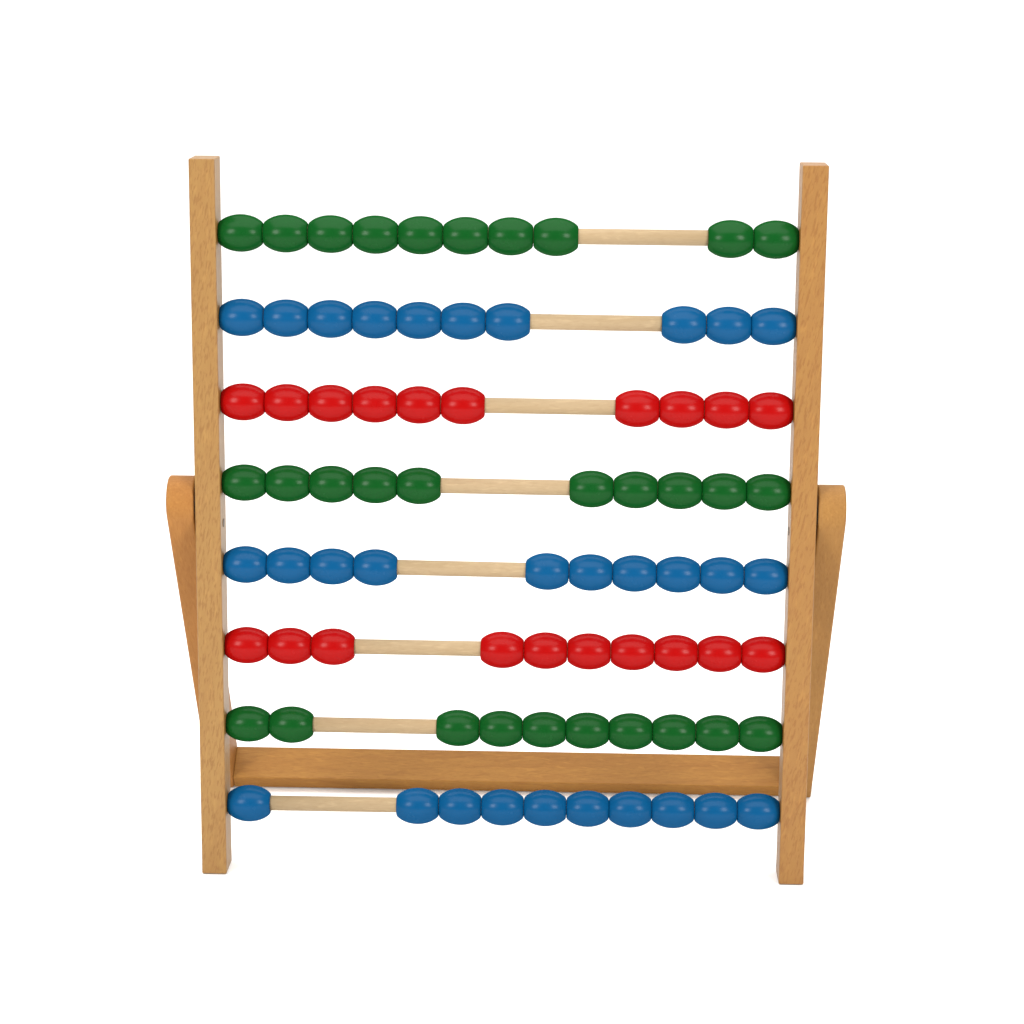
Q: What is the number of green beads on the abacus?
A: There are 30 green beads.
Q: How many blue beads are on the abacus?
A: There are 30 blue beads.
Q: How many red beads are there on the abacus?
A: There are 20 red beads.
